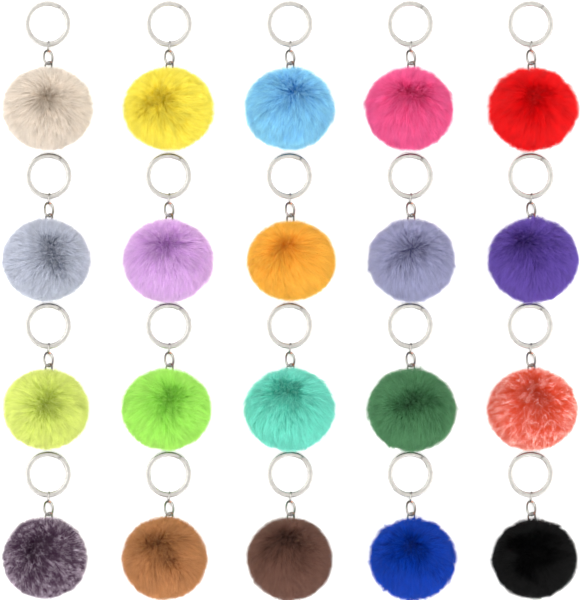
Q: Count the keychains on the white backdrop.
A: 20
